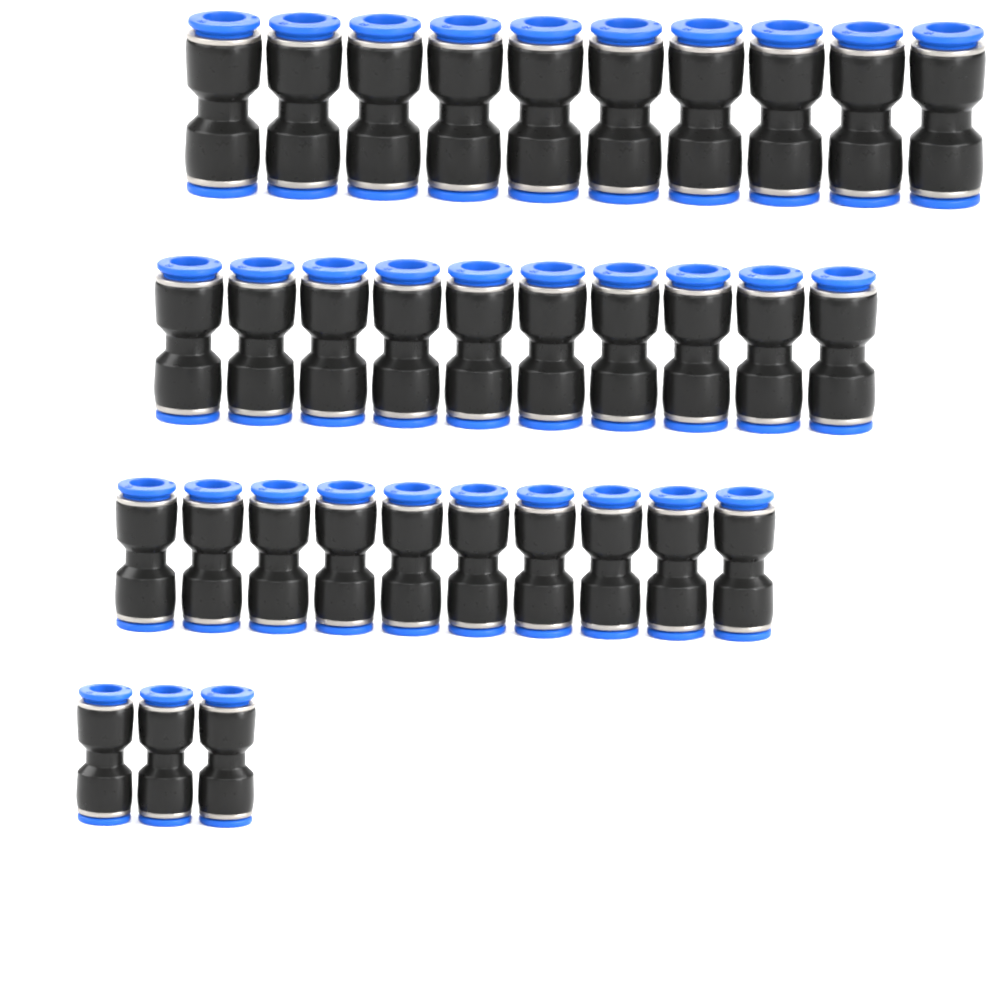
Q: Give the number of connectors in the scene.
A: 33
